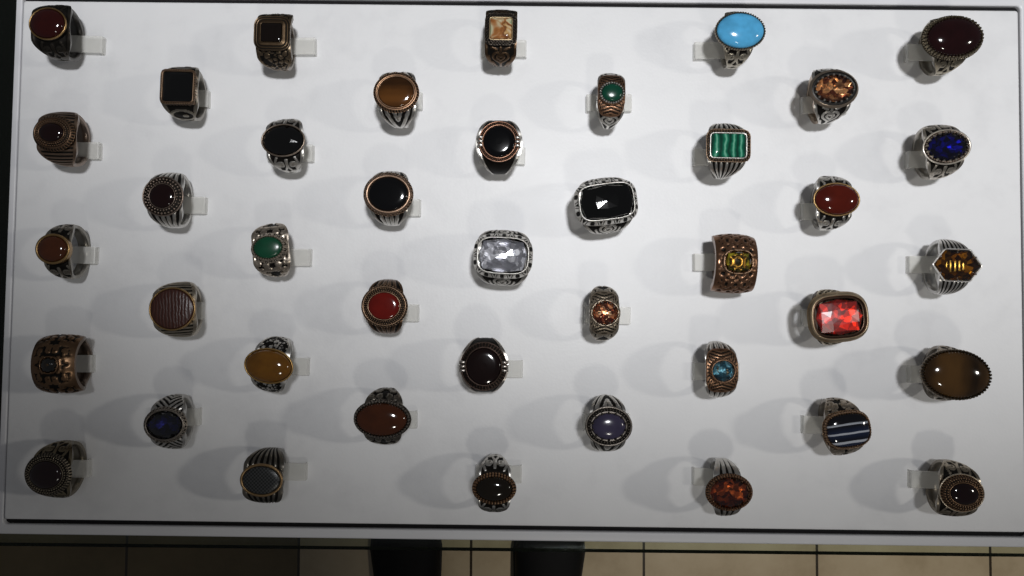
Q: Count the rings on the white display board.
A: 41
